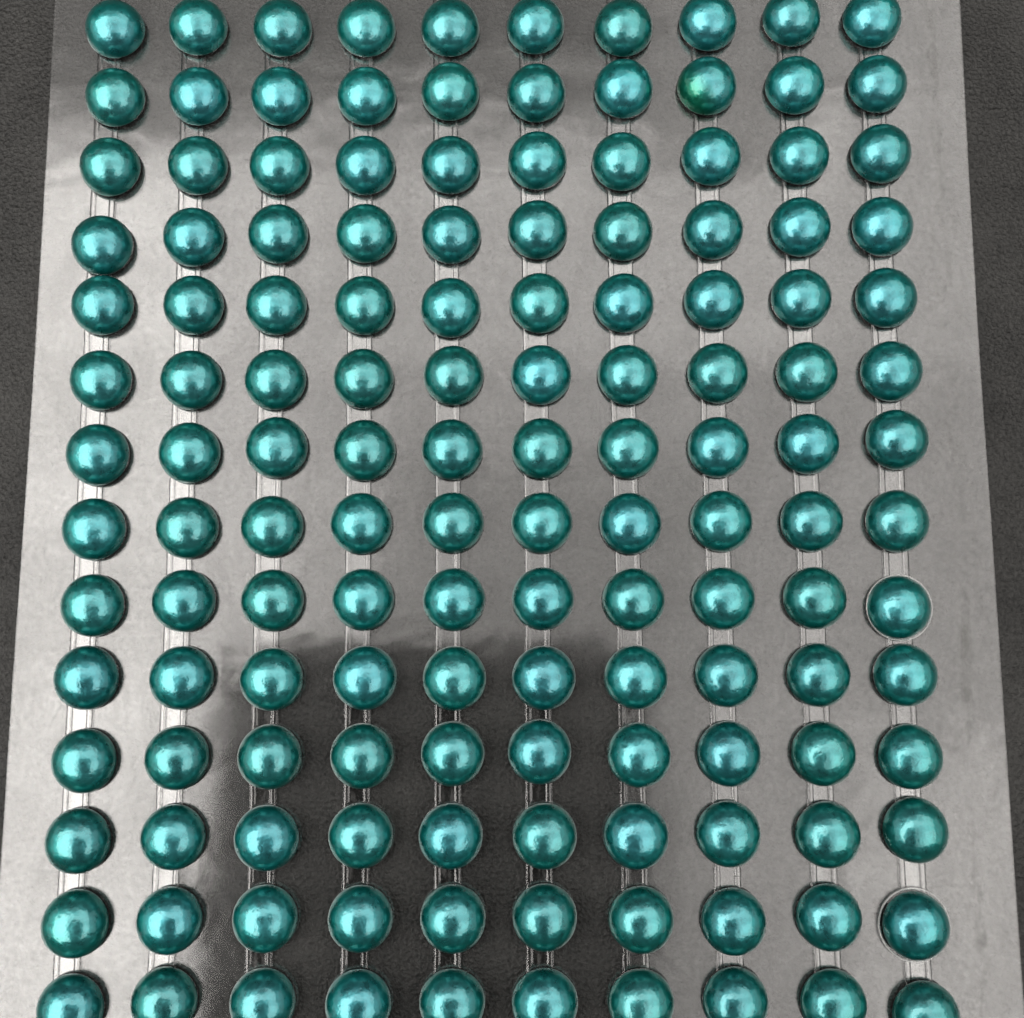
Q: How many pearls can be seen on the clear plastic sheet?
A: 140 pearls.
